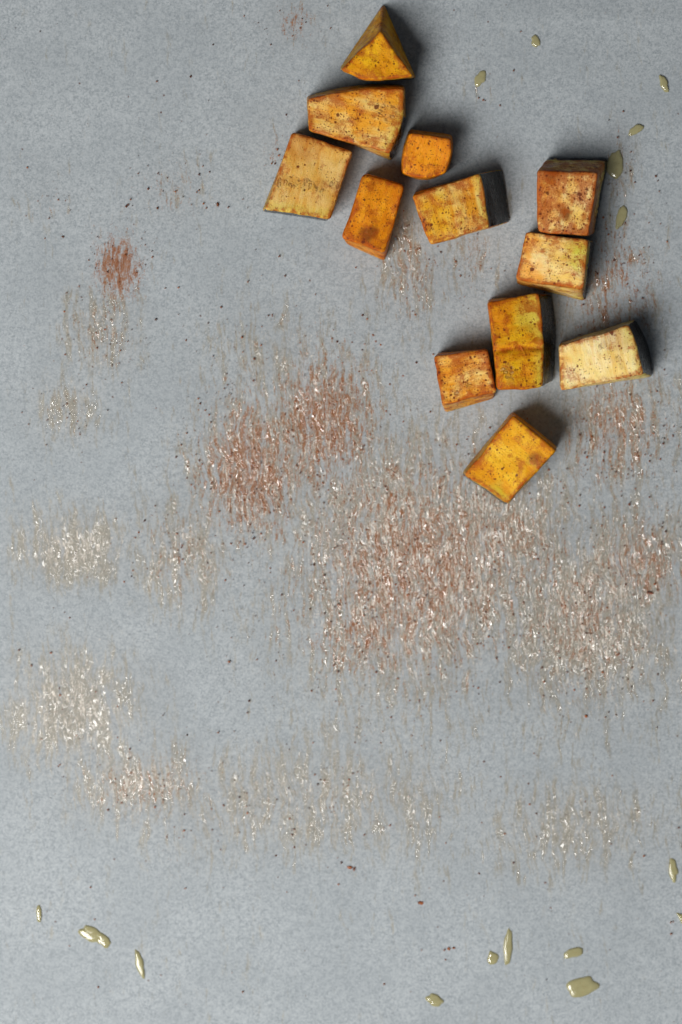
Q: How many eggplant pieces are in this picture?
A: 12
